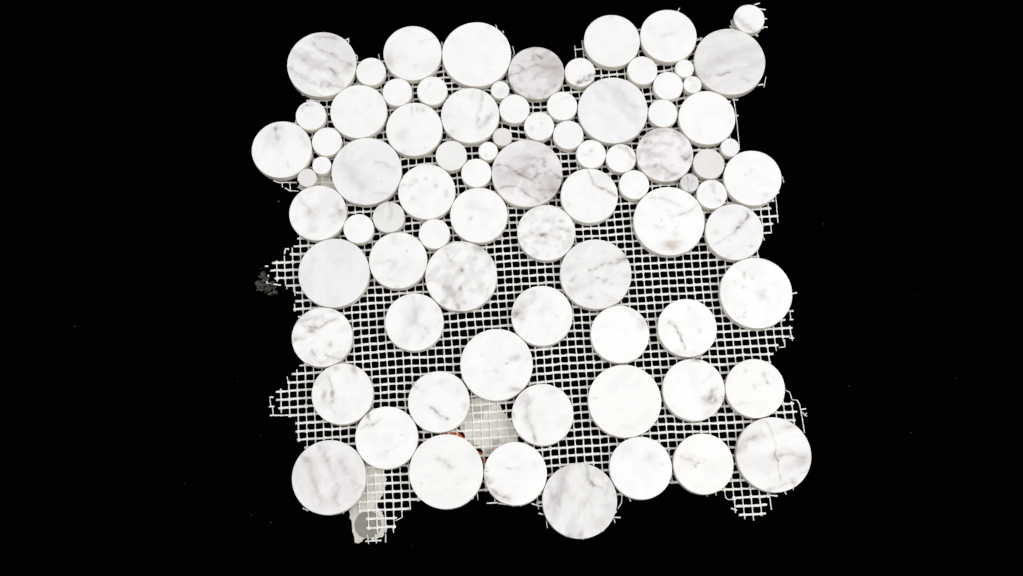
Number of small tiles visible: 33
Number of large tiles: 49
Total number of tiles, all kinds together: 82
